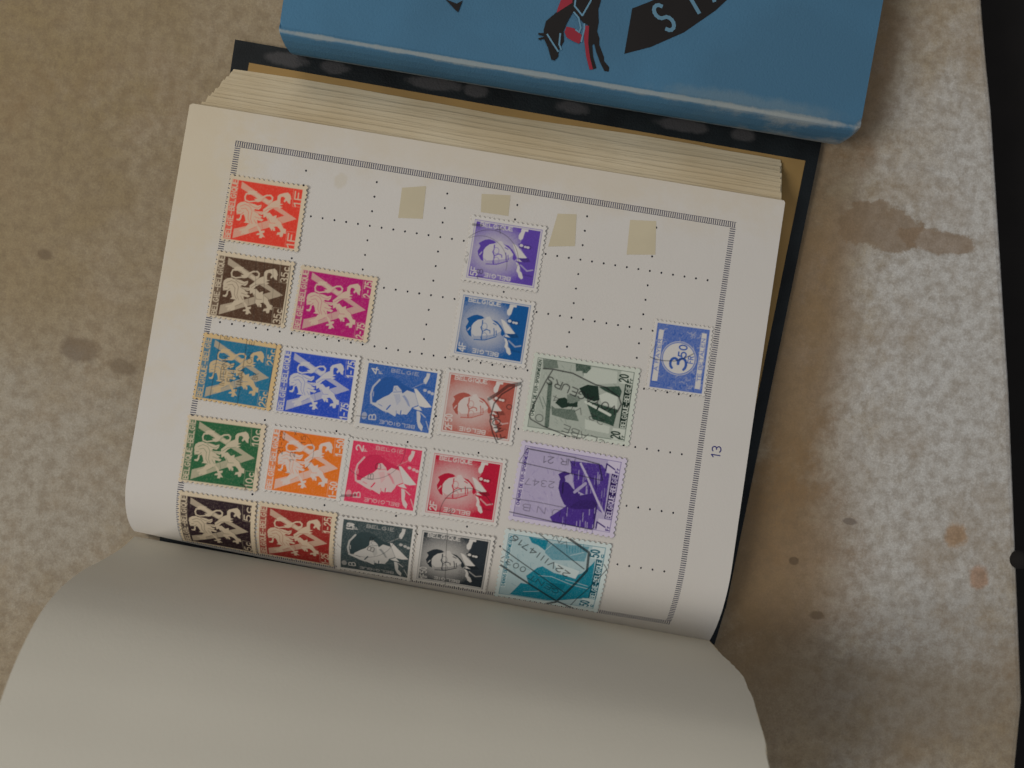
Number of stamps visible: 21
